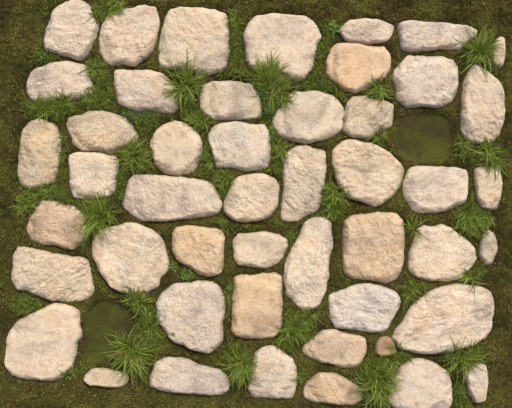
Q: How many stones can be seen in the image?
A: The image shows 48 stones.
